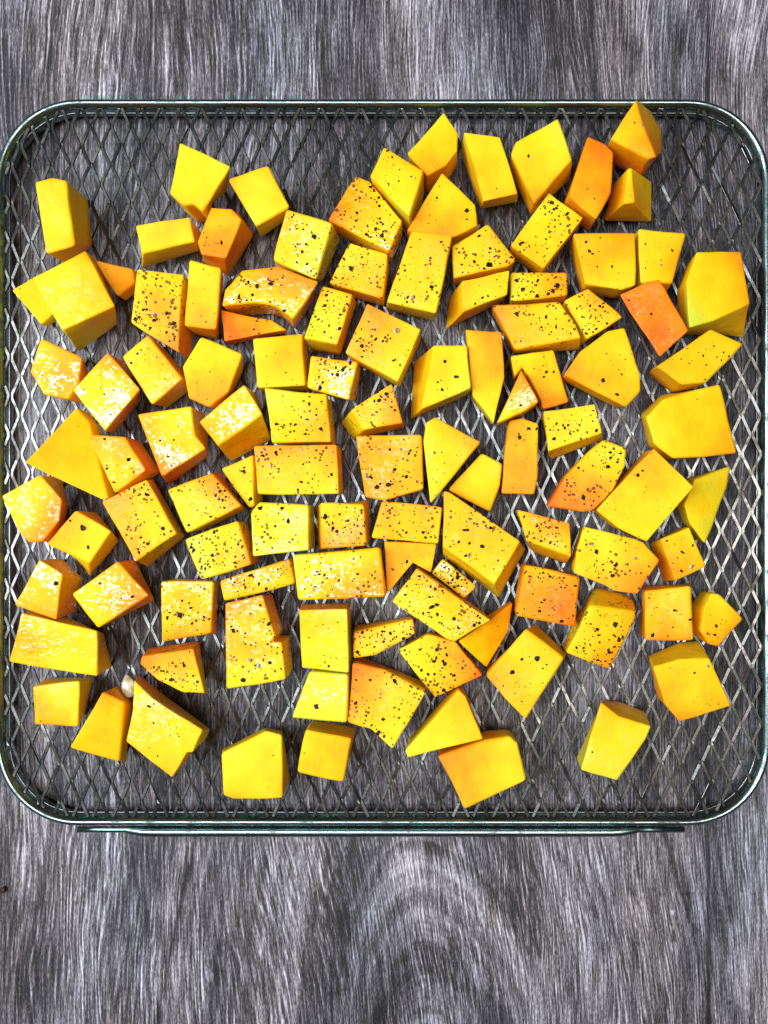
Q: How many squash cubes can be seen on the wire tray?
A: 108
